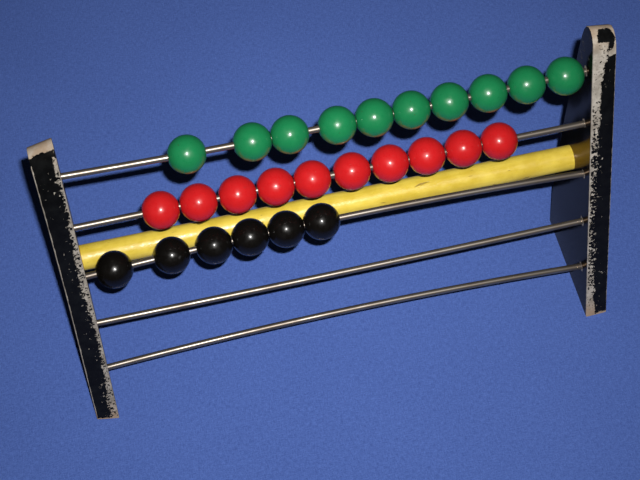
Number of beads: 26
